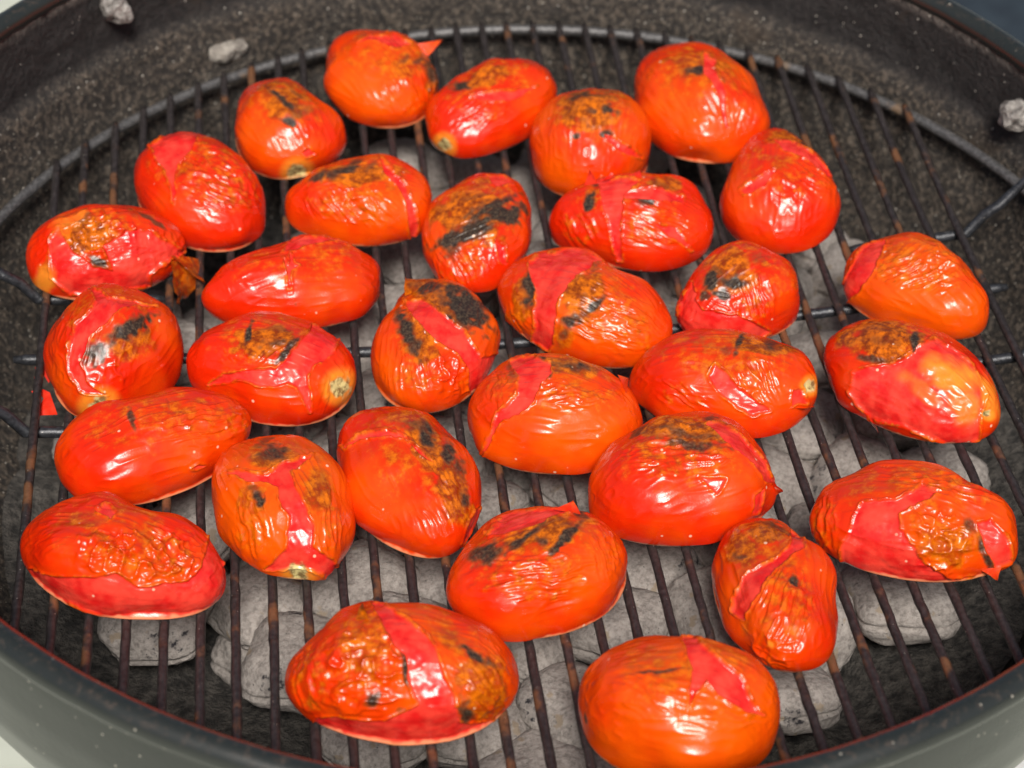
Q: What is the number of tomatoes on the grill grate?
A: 31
